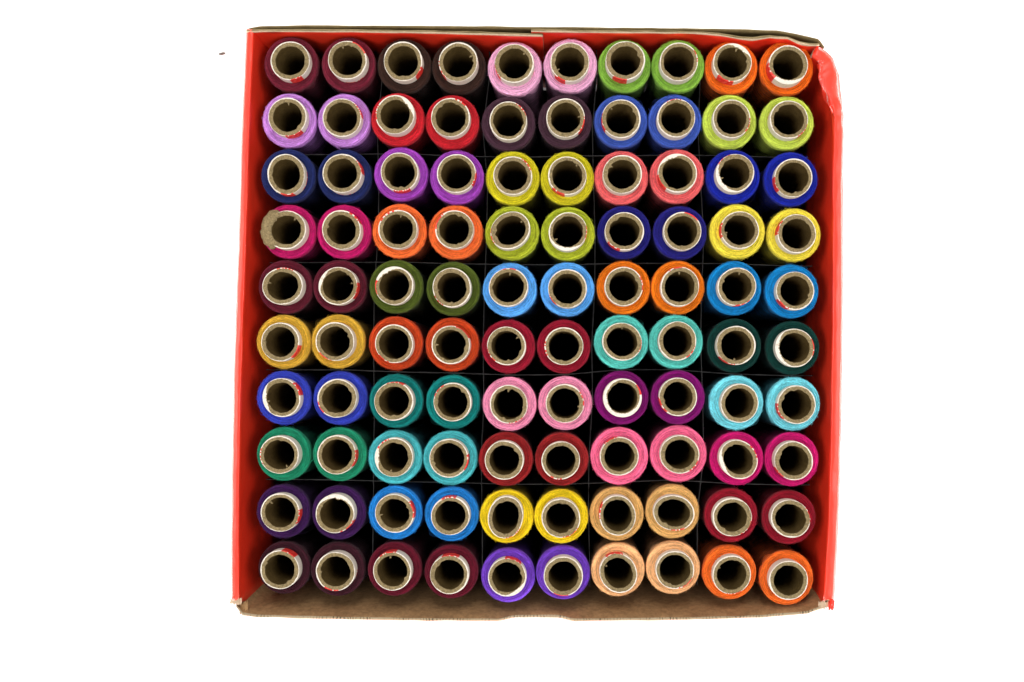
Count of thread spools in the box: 100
